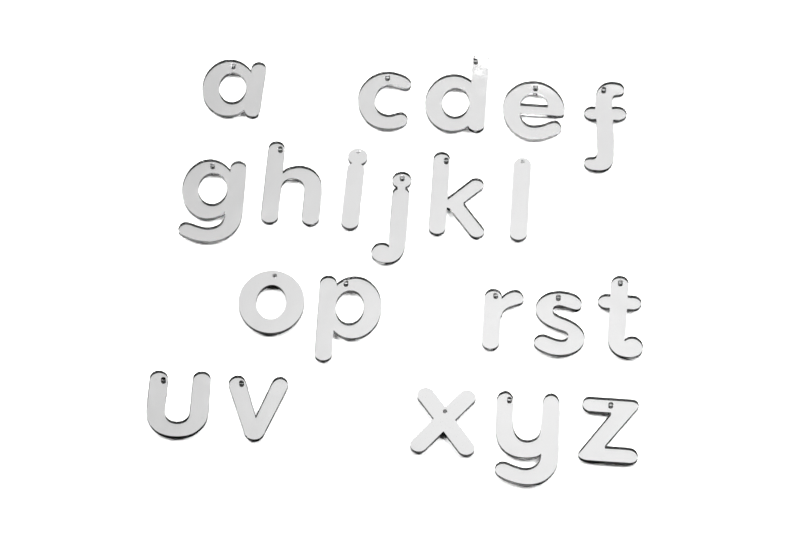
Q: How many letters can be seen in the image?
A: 21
